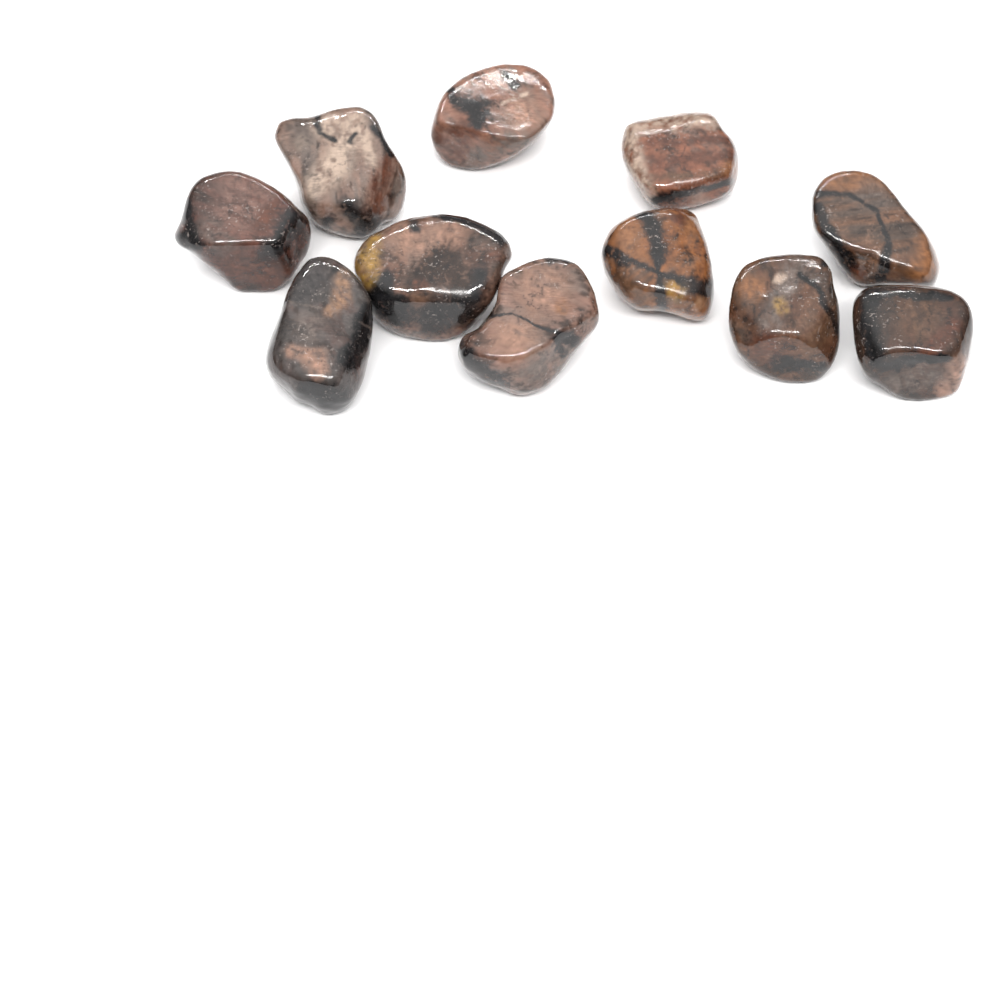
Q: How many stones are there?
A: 11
